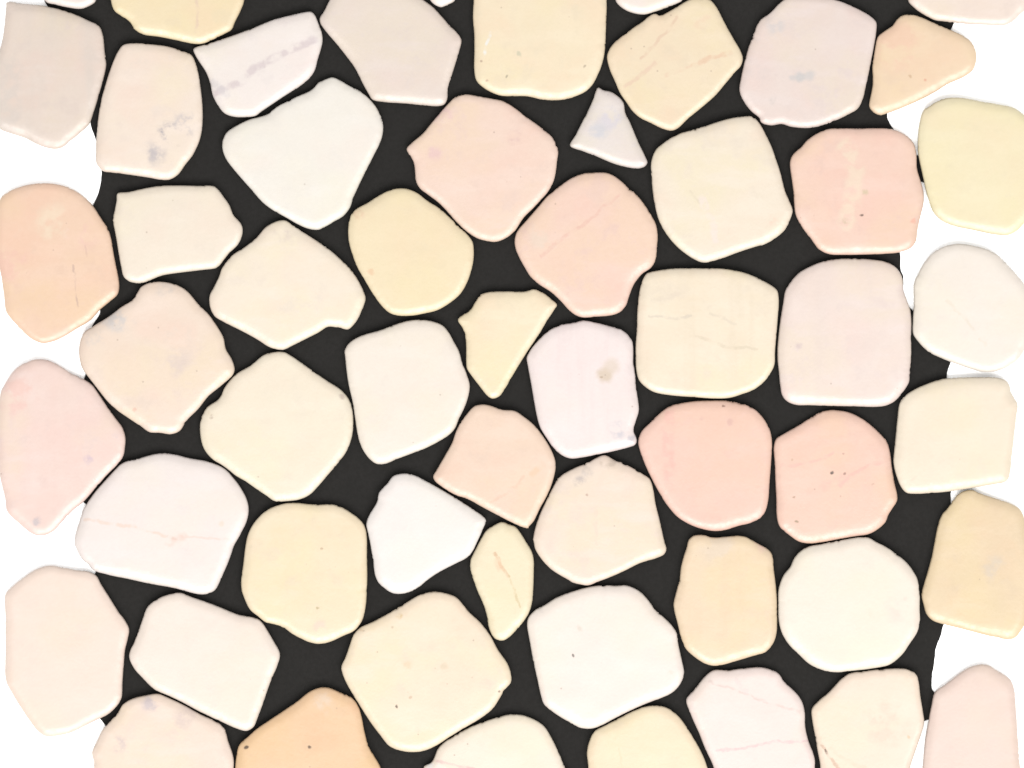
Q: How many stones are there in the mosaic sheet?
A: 56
